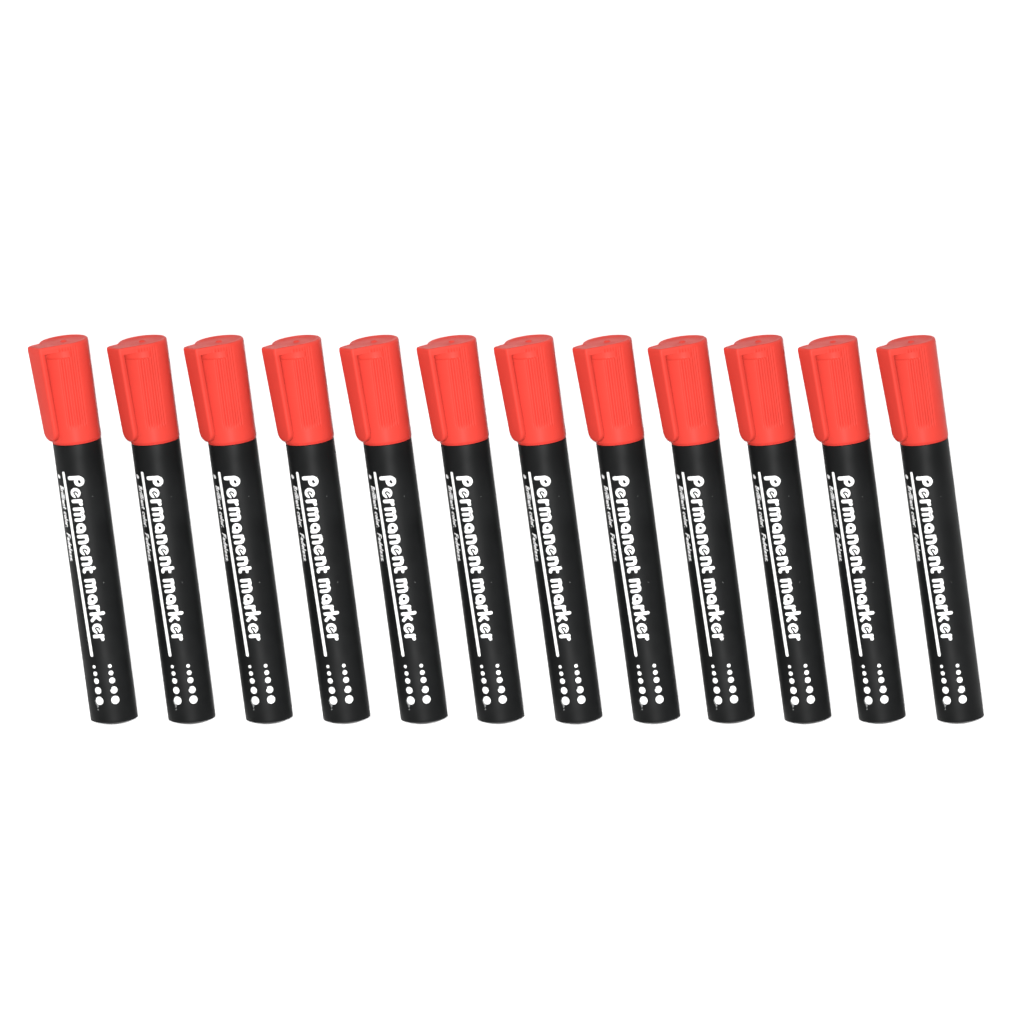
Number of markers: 12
